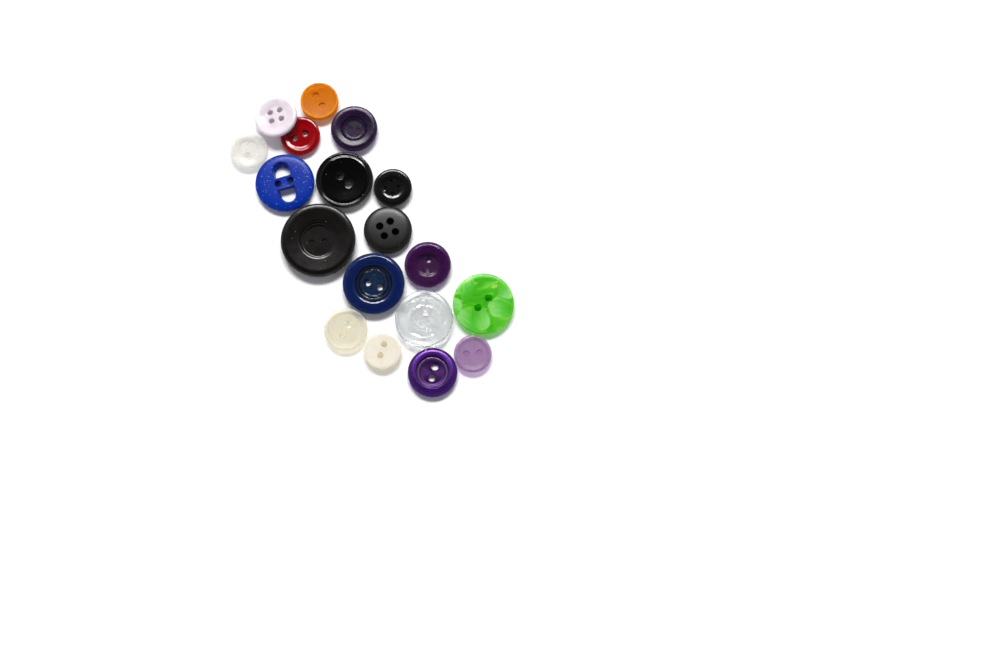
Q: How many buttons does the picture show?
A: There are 18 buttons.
